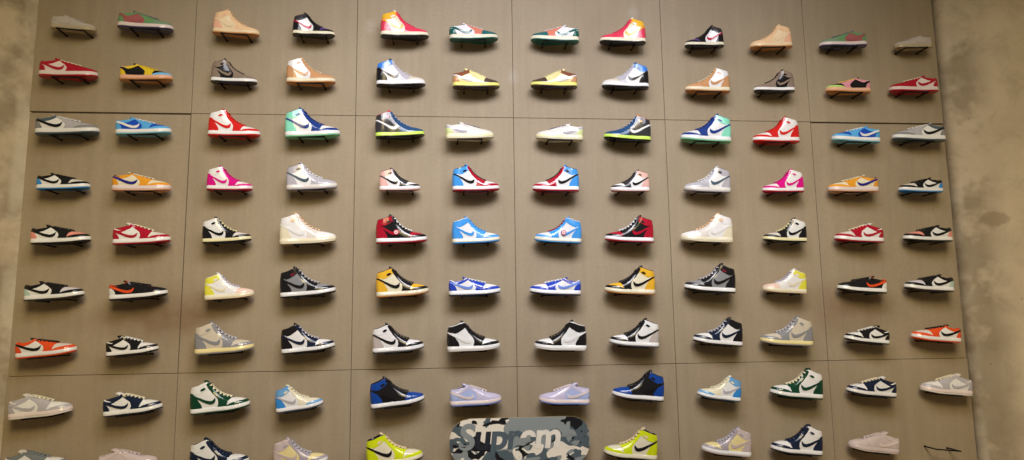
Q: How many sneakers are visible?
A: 105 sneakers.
